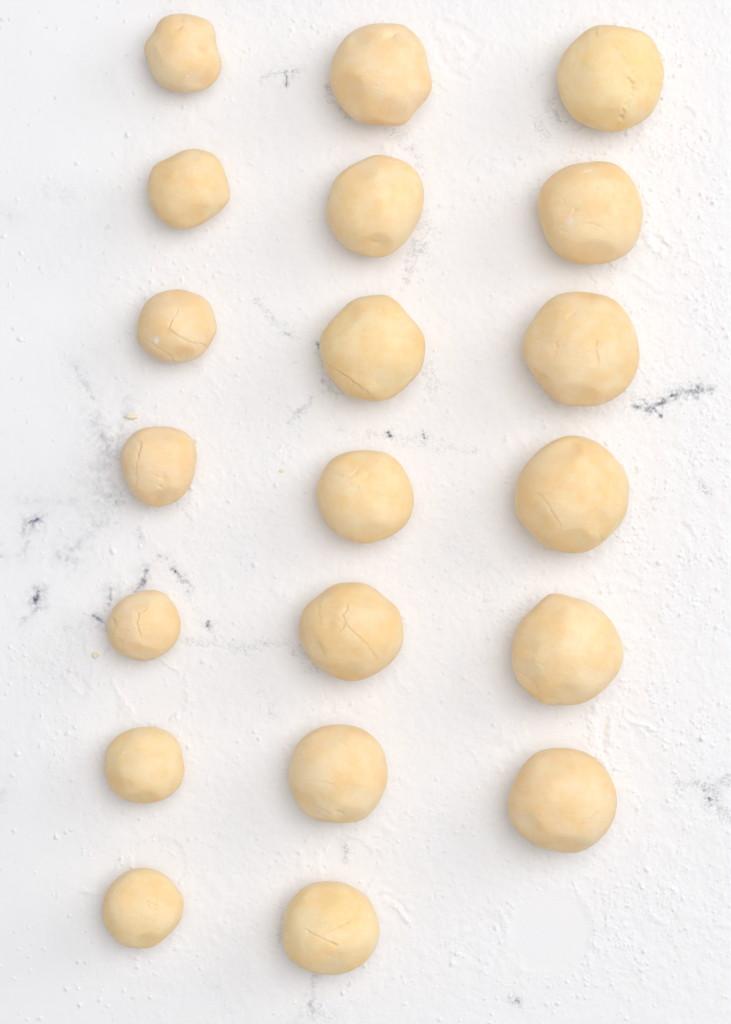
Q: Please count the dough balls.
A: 20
